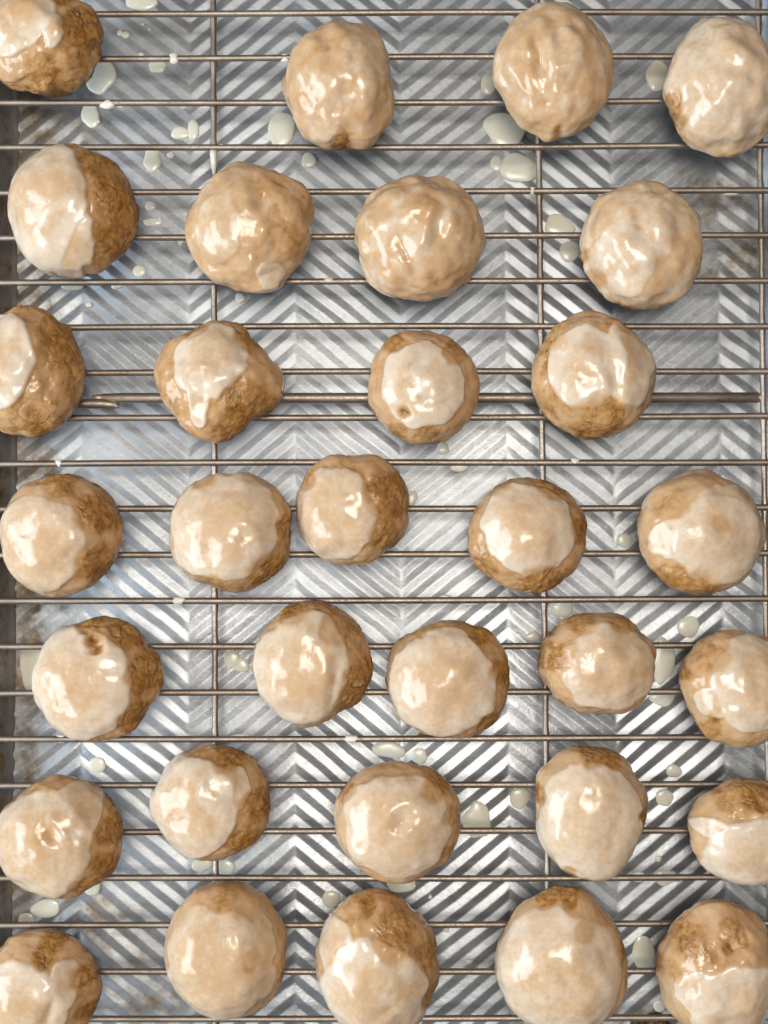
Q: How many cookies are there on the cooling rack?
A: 32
